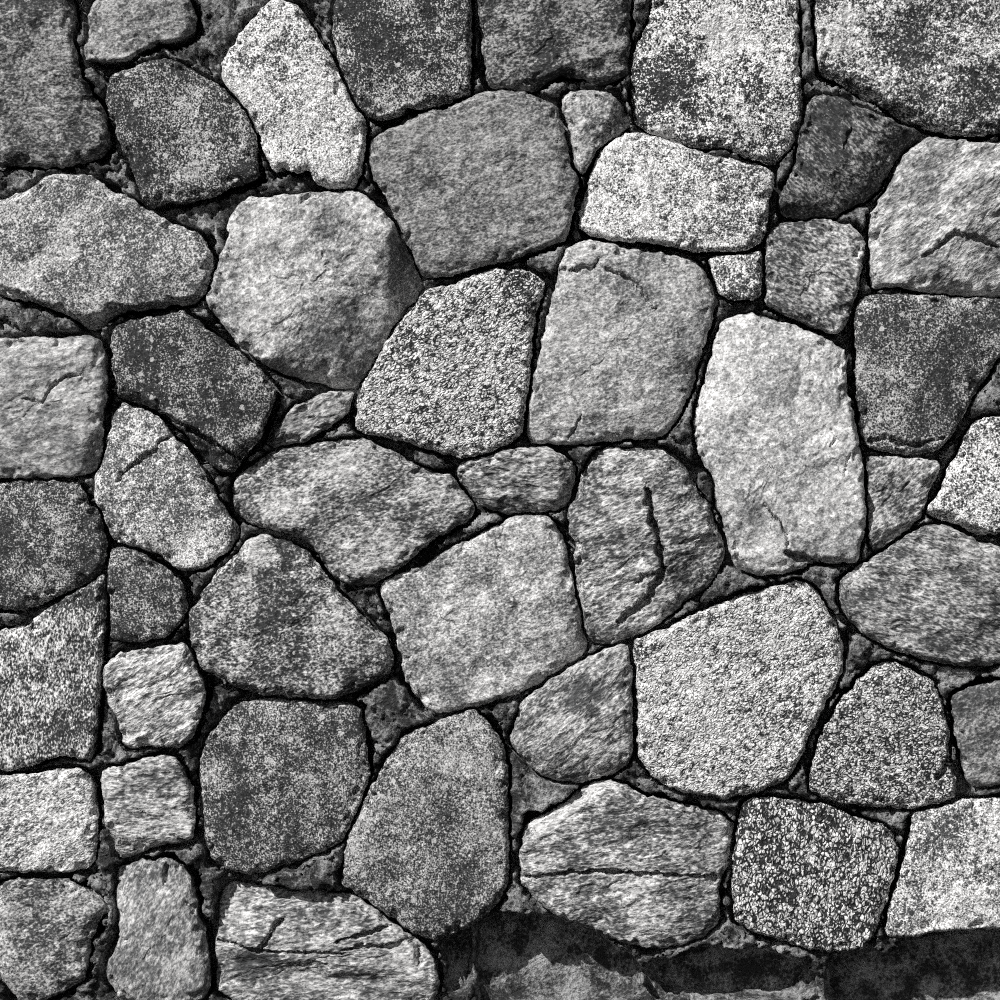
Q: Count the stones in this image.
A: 51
